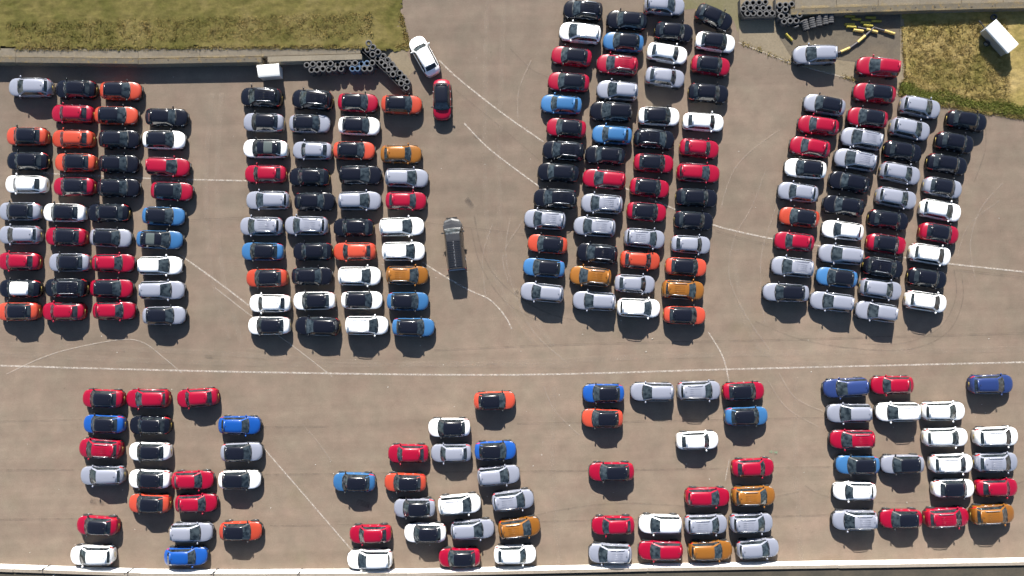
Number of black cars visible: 42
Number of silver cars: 60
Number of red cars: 54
